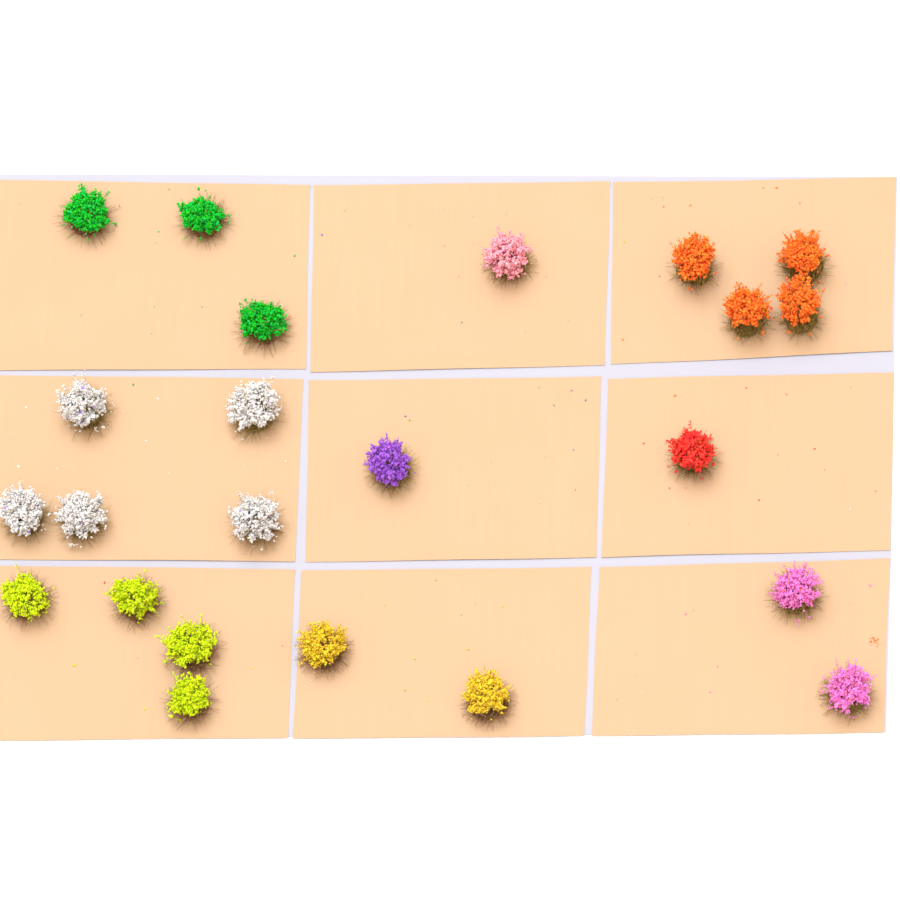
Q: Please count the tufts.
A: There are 23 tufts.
